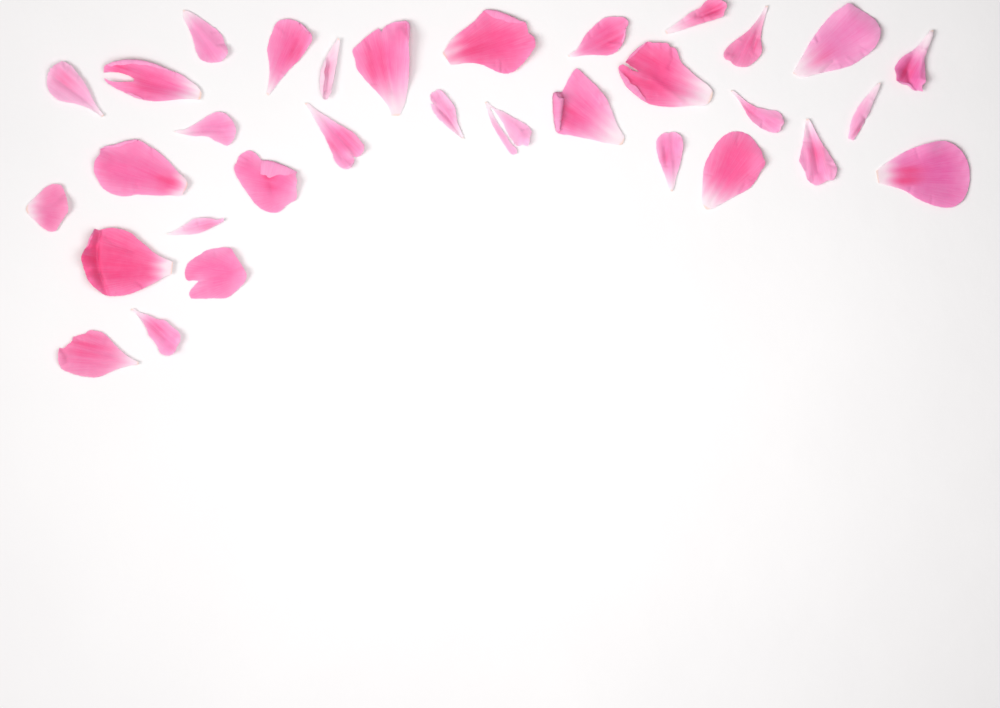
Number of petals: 32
